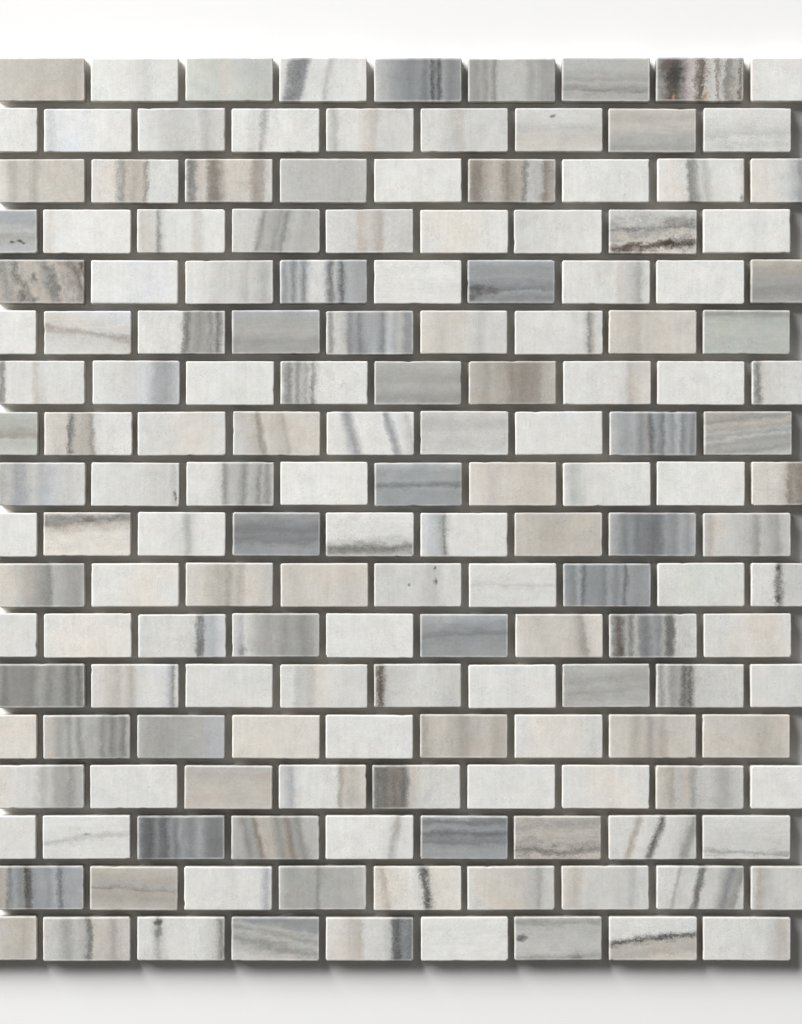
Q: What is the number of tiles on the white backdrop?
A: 162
